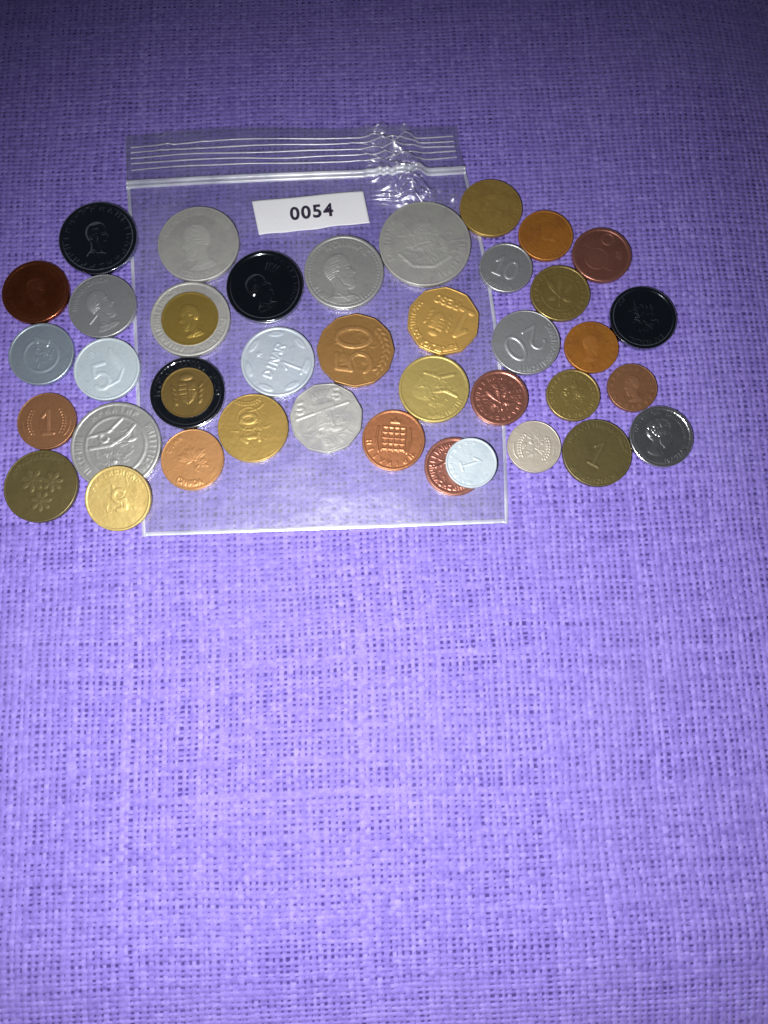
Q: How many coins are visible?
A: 39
